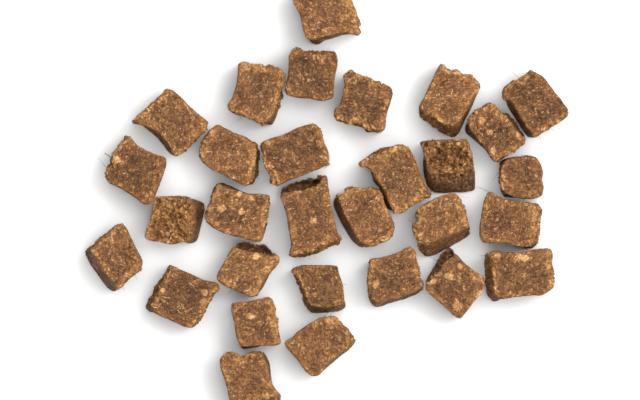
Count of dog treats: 30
